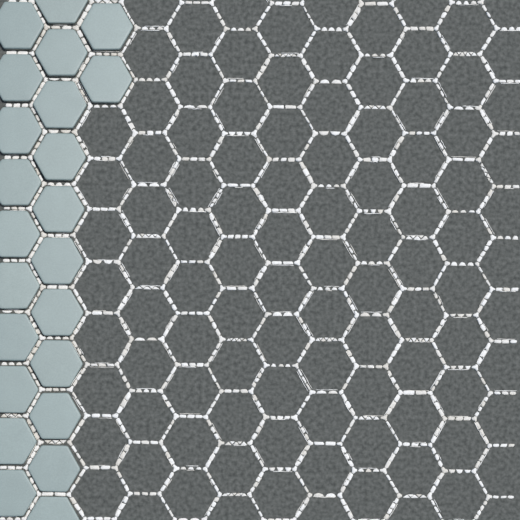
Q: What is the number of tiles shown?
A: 23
